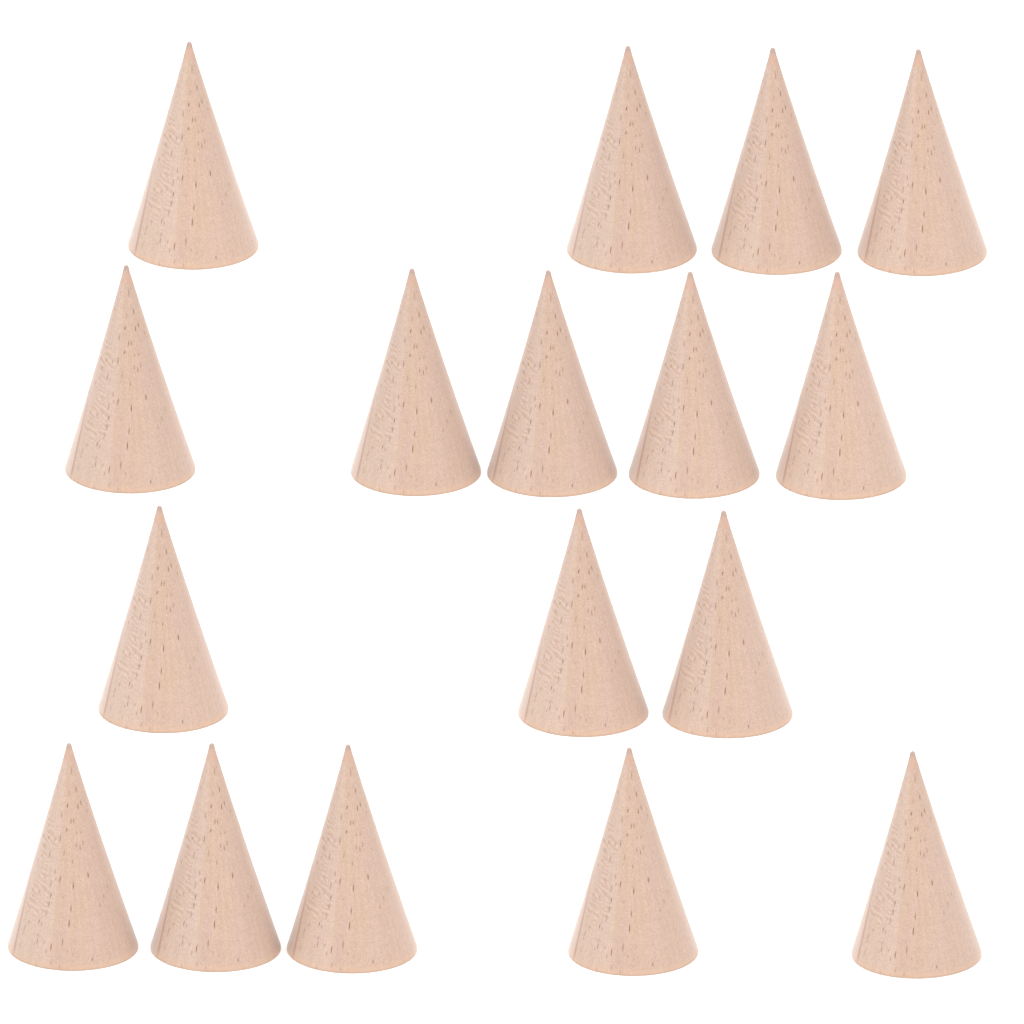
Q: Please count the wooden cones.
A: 17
